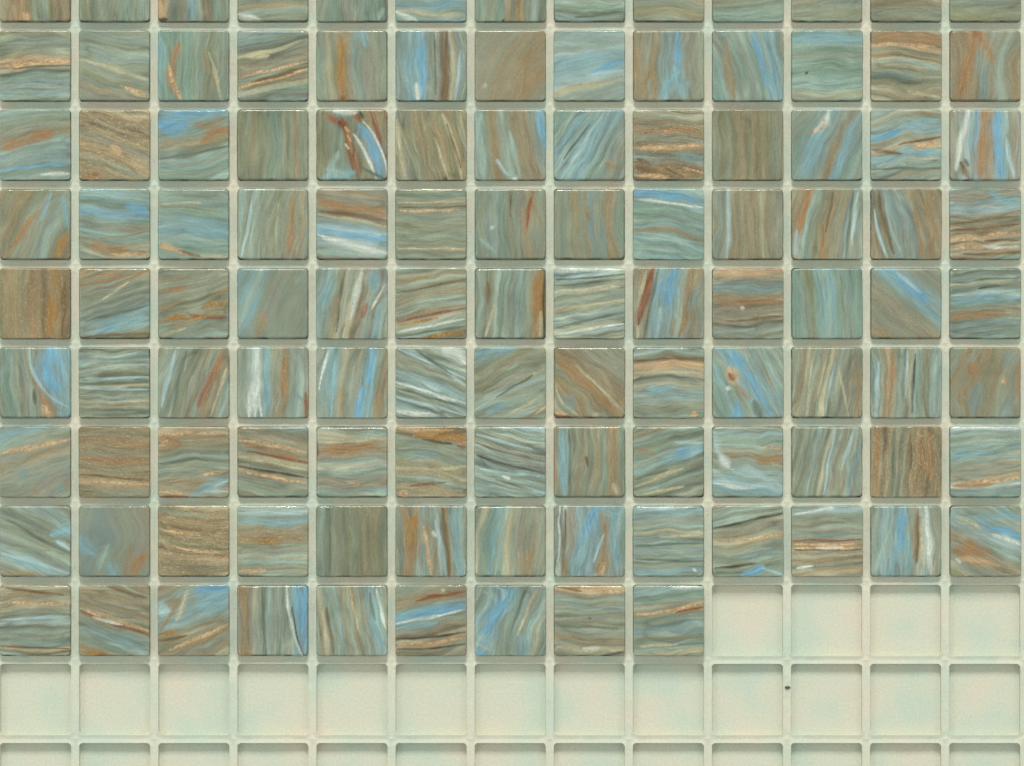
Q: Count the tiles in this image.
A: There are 113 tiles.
